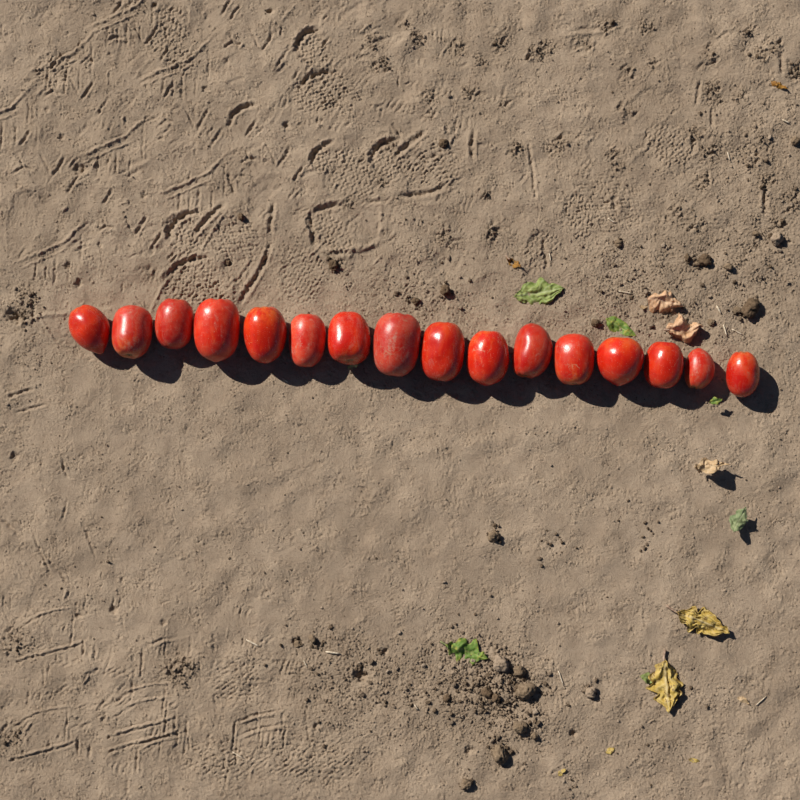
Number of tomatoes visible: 16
